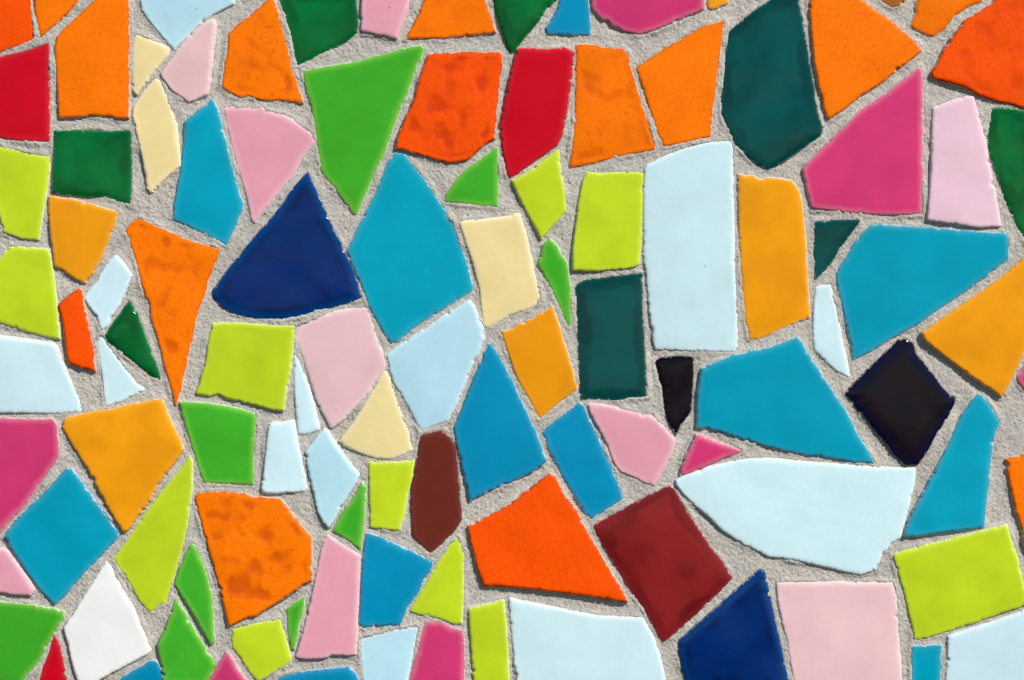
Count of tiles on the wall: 108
